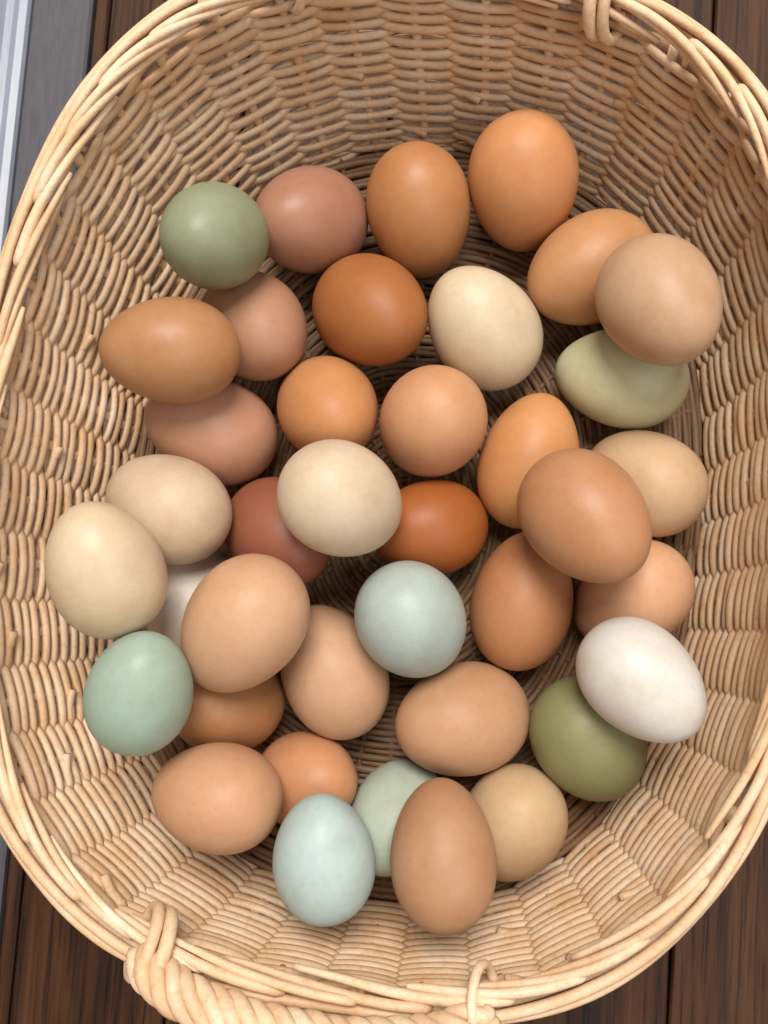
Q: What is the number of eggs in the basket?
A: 39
